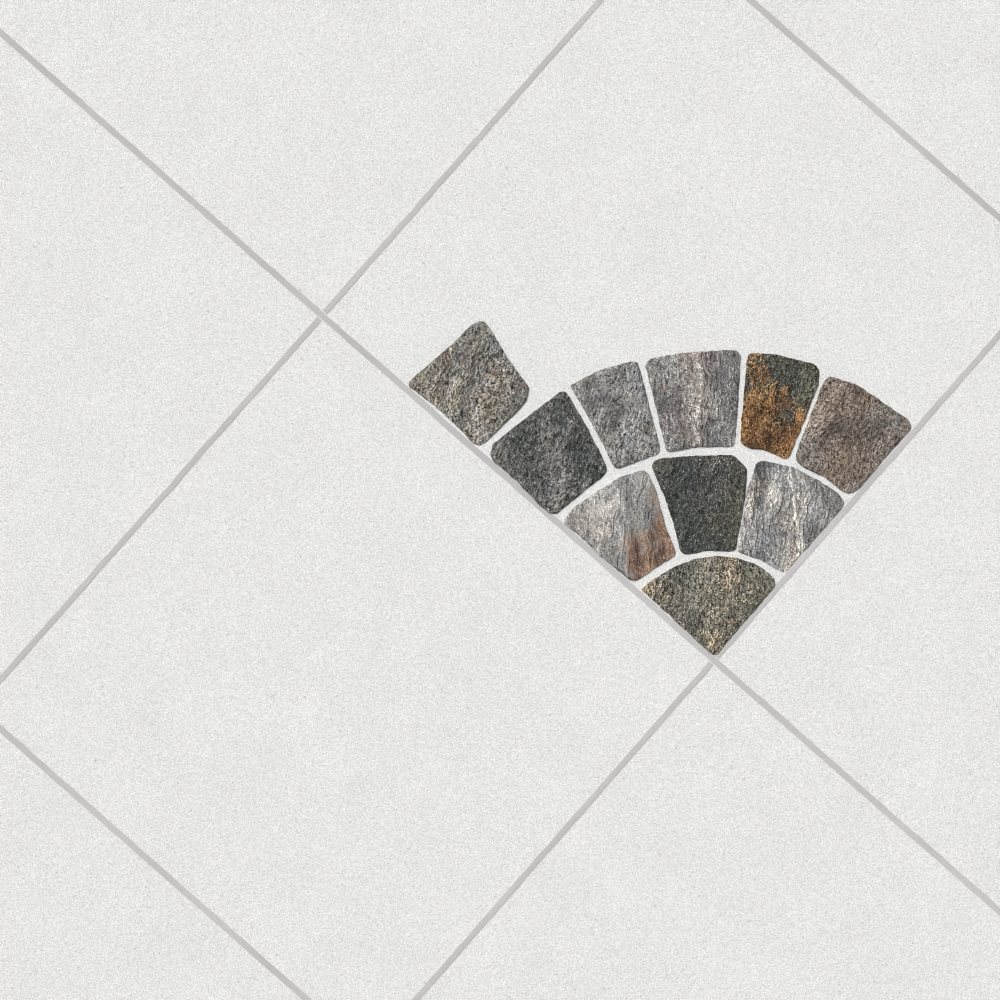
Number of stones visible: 10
